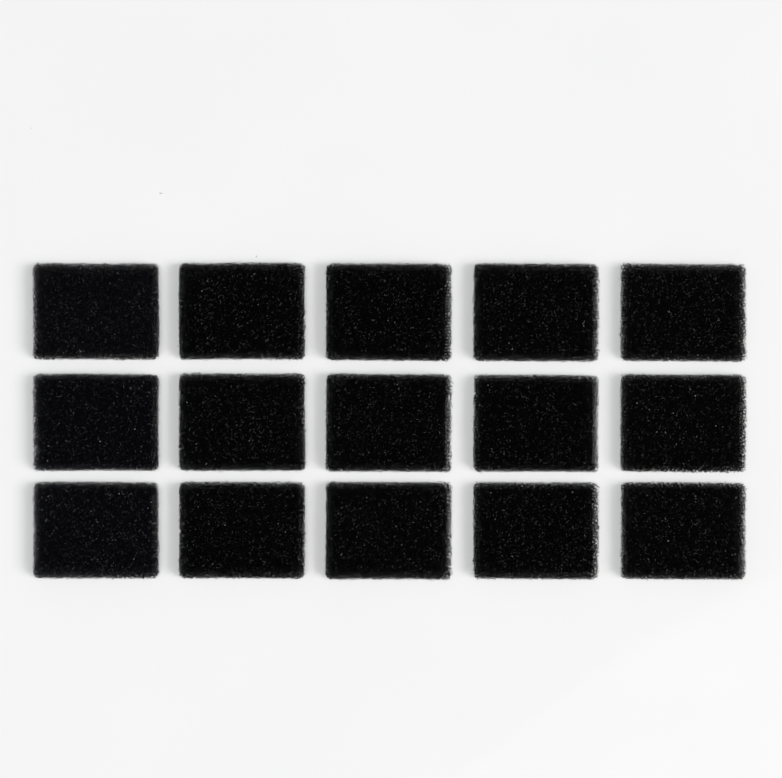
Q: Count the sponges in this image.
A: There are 15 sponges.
